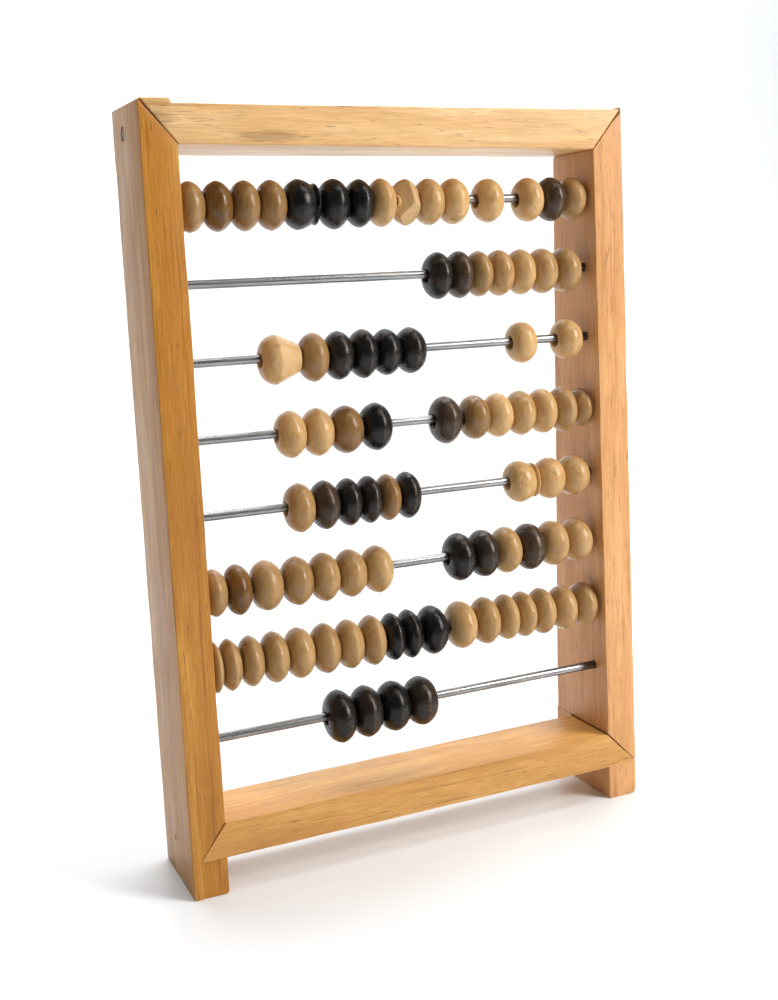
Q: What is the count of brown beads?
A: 59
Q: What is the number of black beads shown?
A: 26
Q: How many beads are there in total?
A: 85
